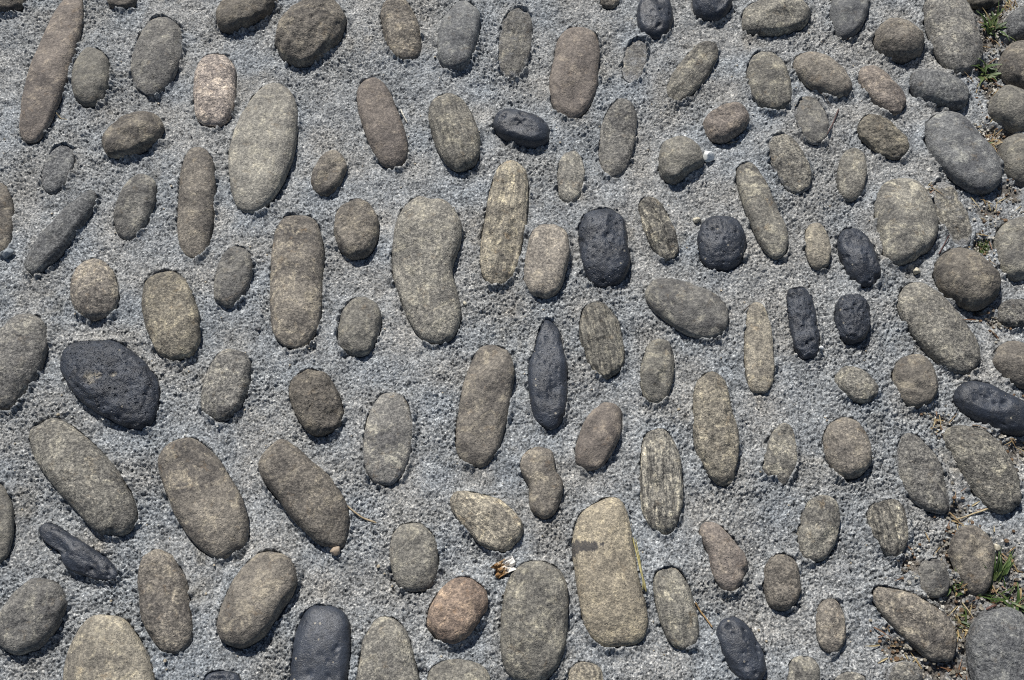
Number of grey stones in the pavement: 114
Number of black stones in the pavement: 15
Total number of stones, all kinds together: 129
